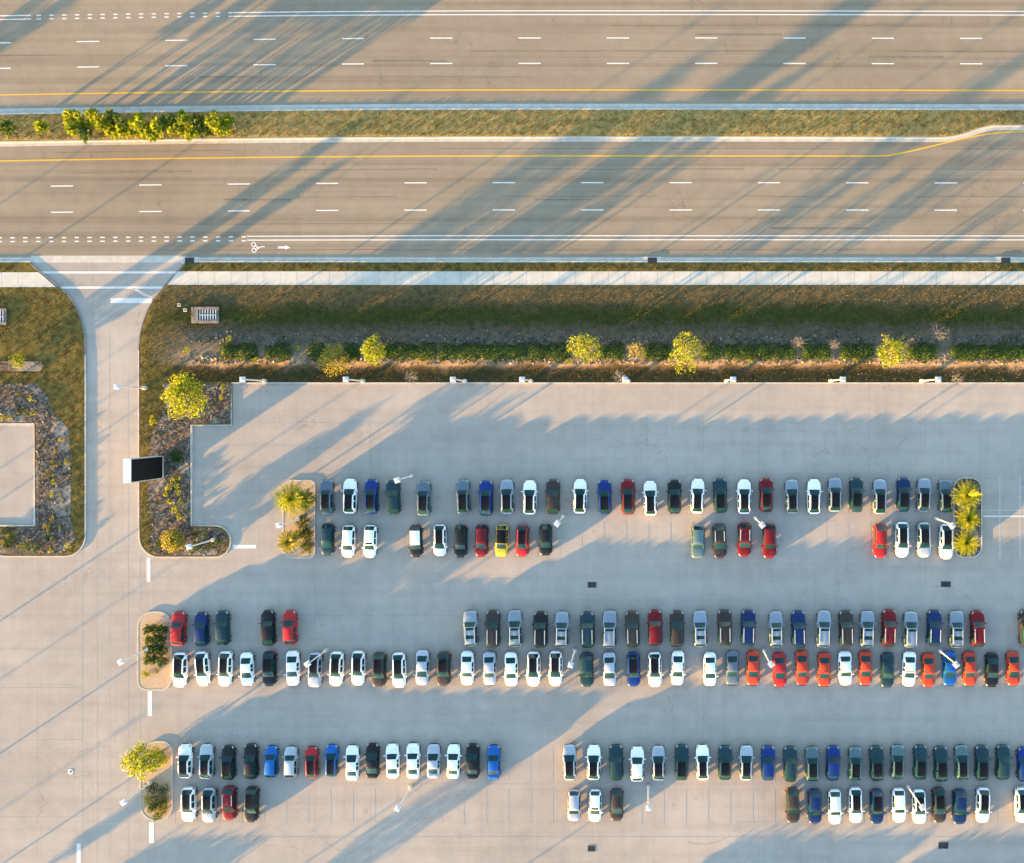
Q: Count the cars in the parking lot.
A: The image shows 168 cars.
